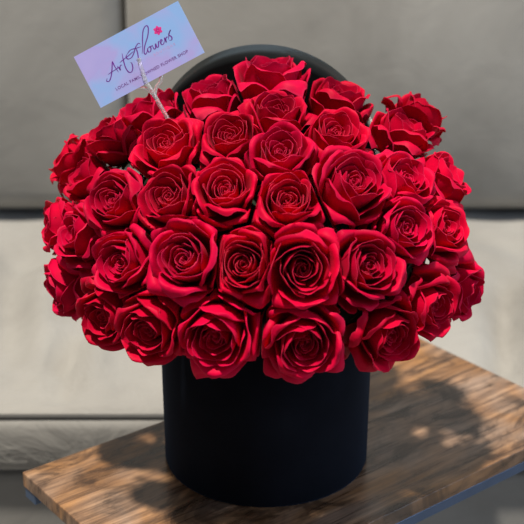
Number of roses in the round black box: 38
